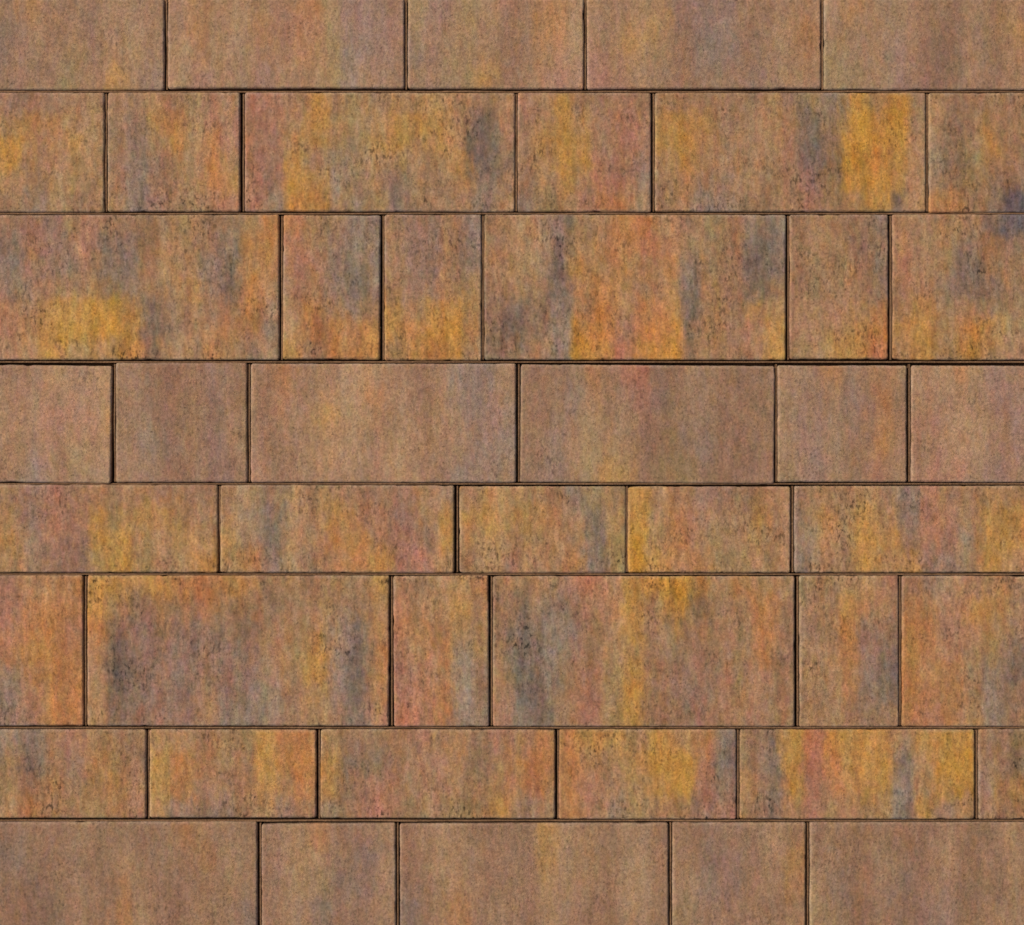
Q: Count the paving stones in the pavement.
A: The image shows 45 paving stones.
